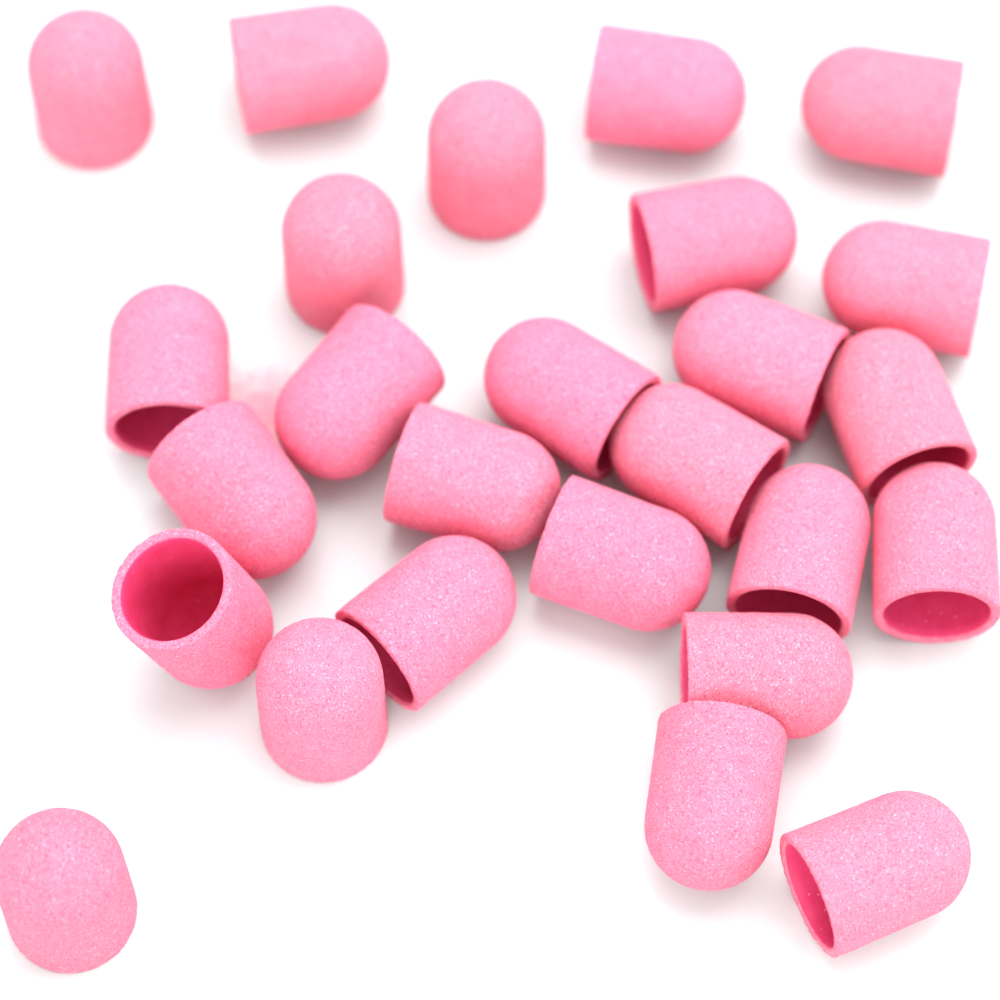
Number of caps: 26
